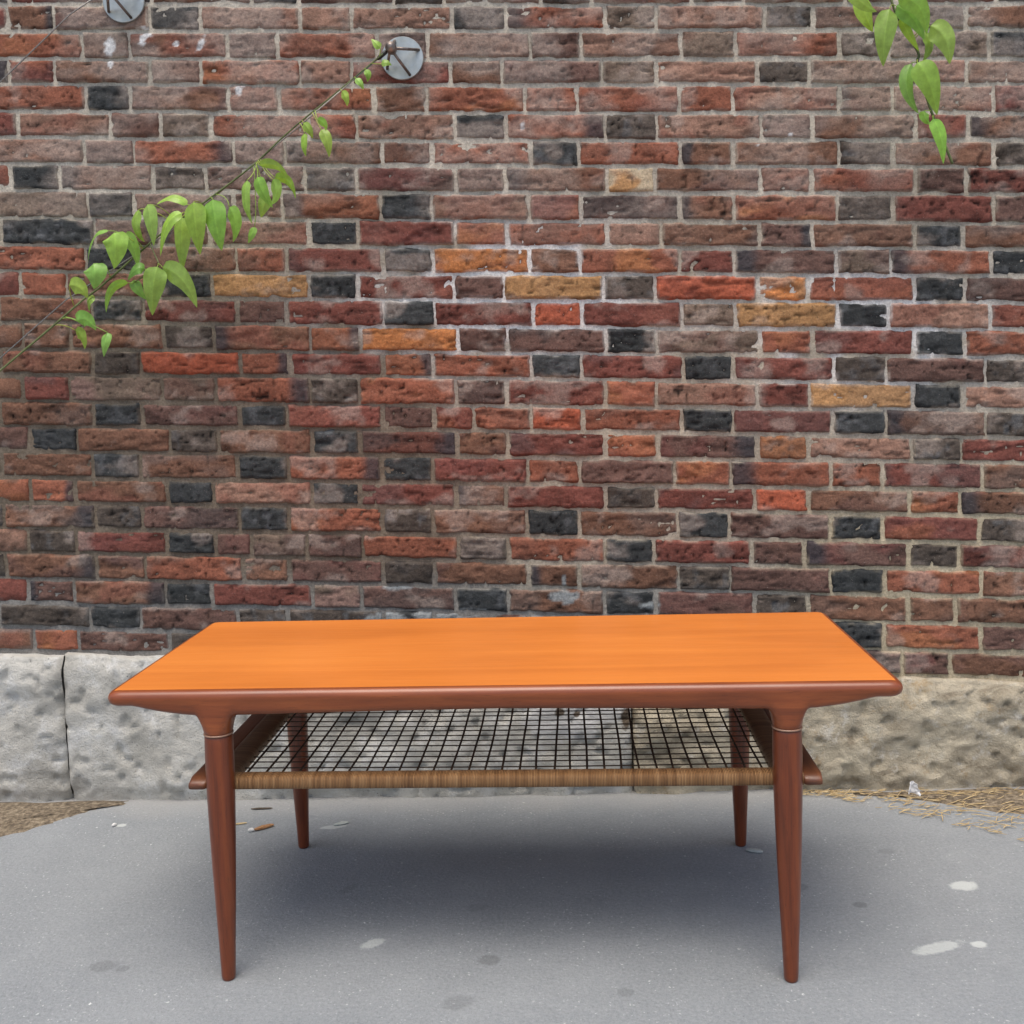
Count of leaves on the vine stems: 50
